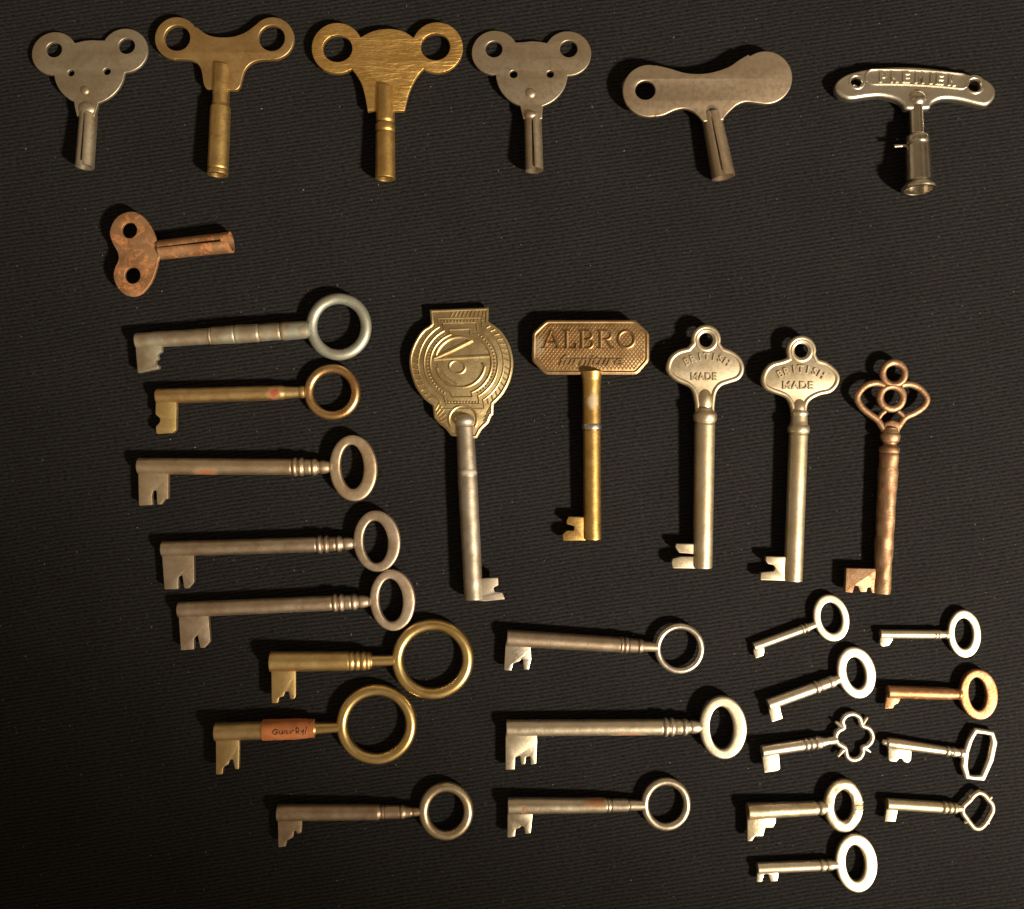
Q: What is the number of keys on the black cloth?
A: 32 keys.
